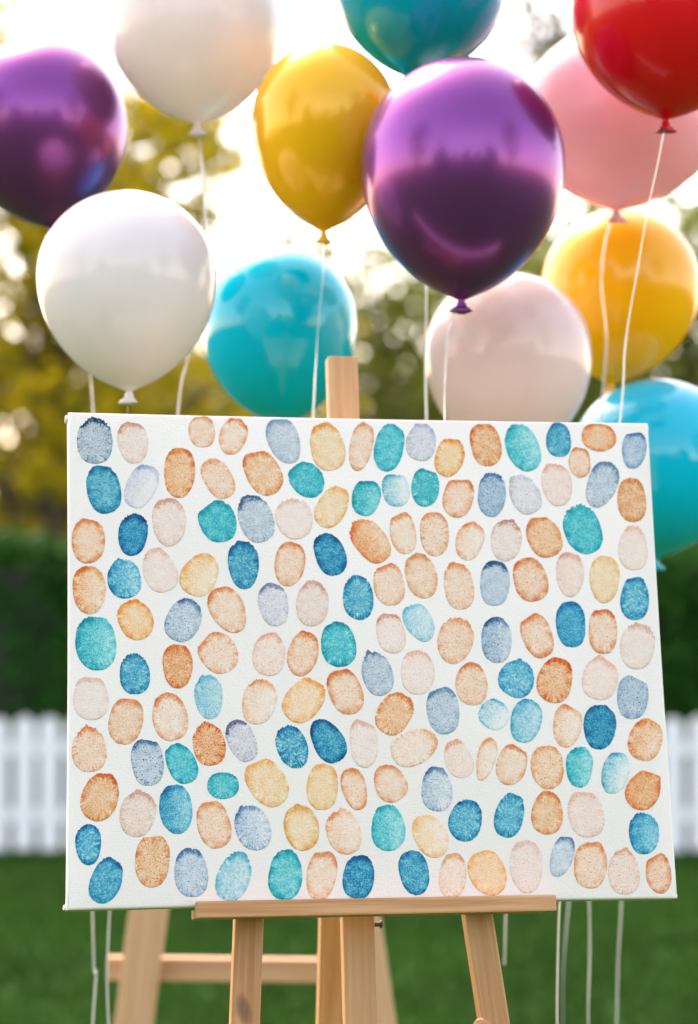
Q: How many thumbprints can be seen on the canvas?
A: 155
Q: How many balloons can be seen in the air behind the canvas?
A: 12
